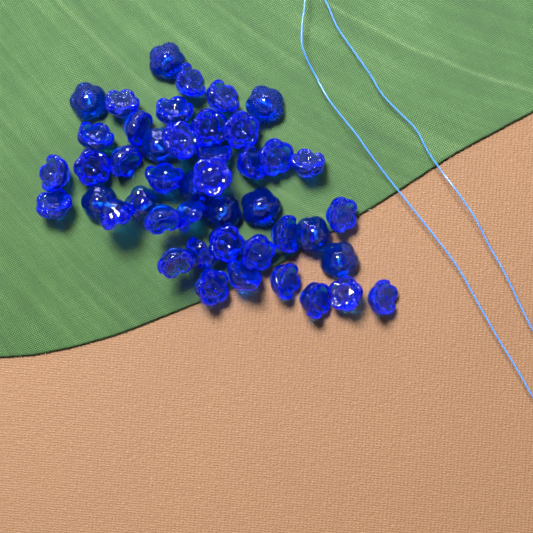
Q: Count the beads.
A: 45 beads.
